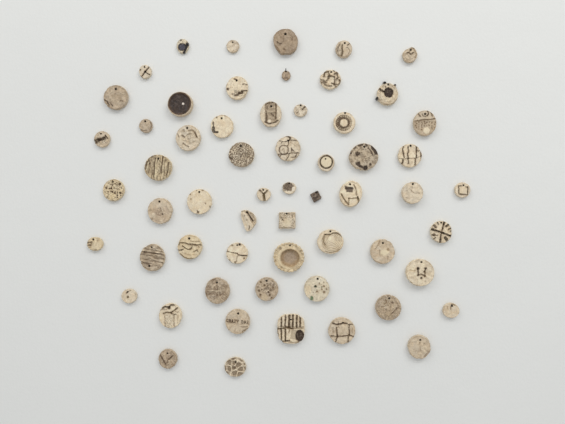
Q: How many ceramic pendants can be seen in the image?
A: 59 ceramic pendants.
